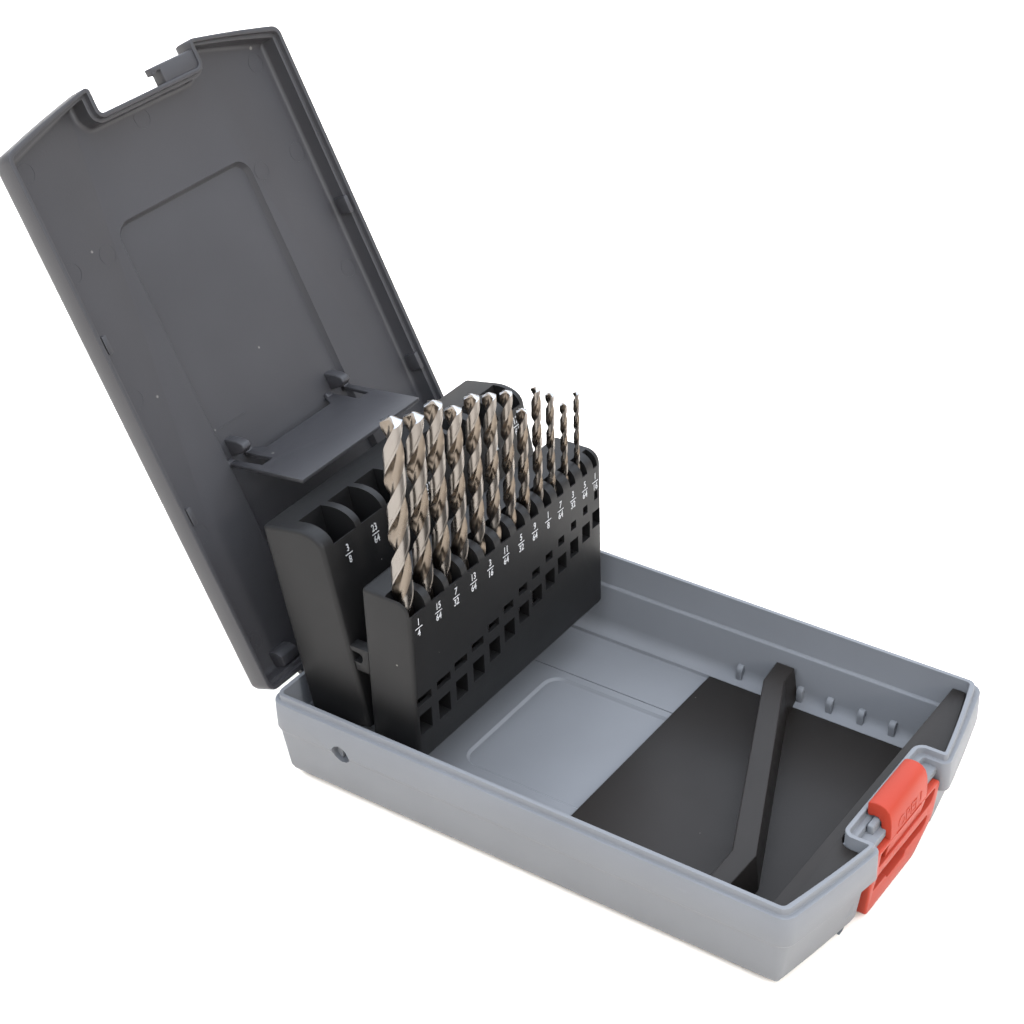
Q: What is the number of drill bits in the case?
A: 12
